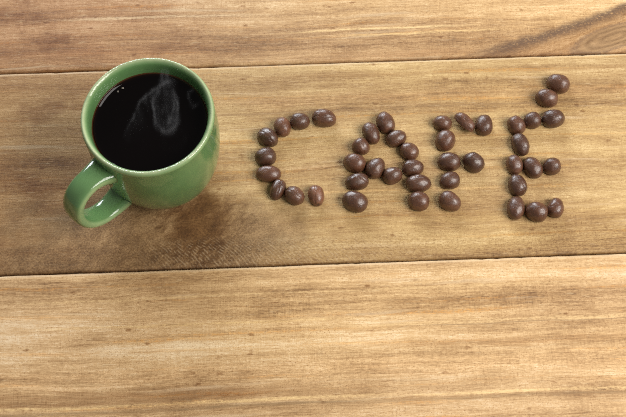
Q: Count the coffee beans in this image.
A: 43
